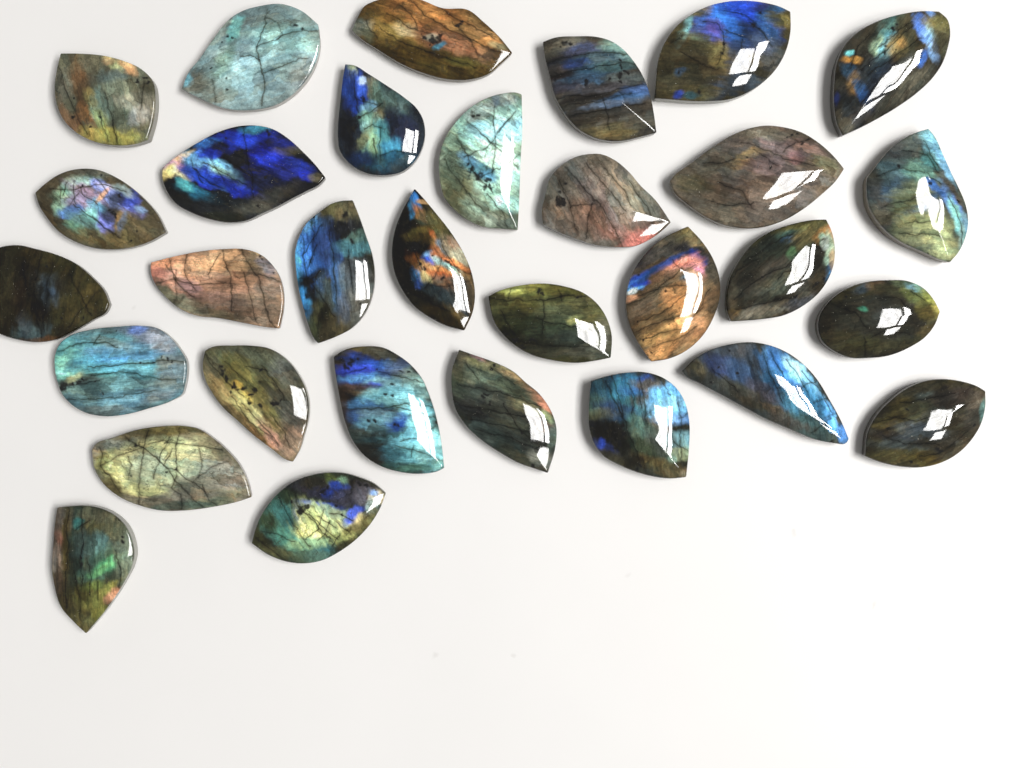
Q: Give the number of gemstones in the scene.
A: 31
